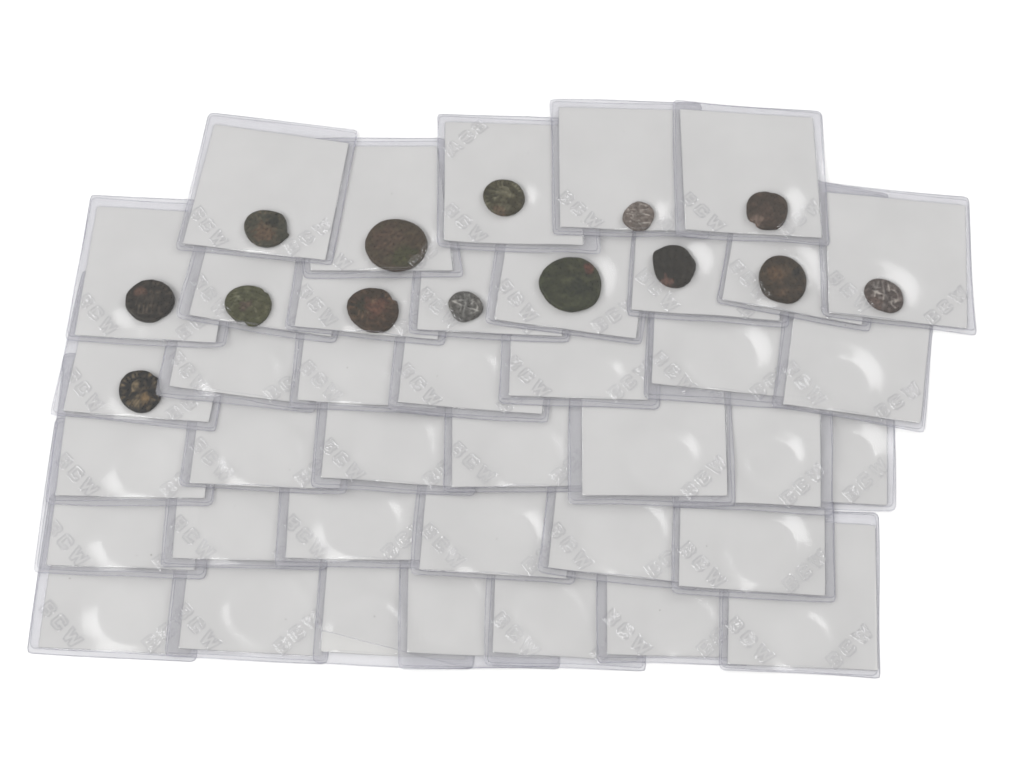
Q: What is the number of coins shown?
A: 14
